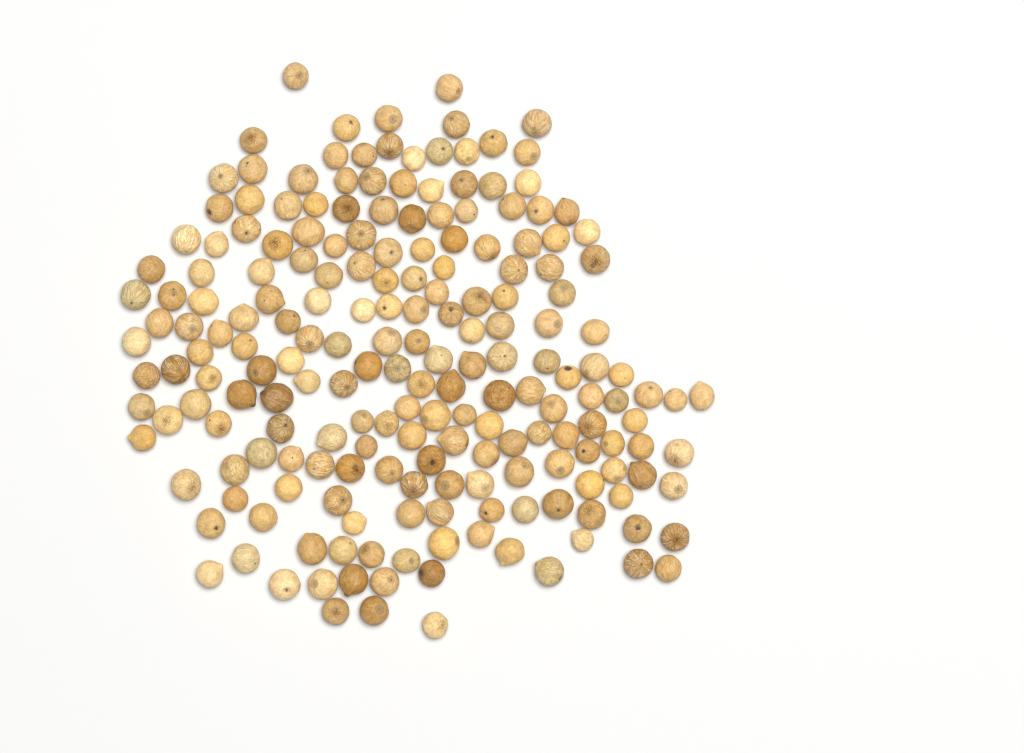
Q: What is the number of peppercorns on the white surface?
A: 199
